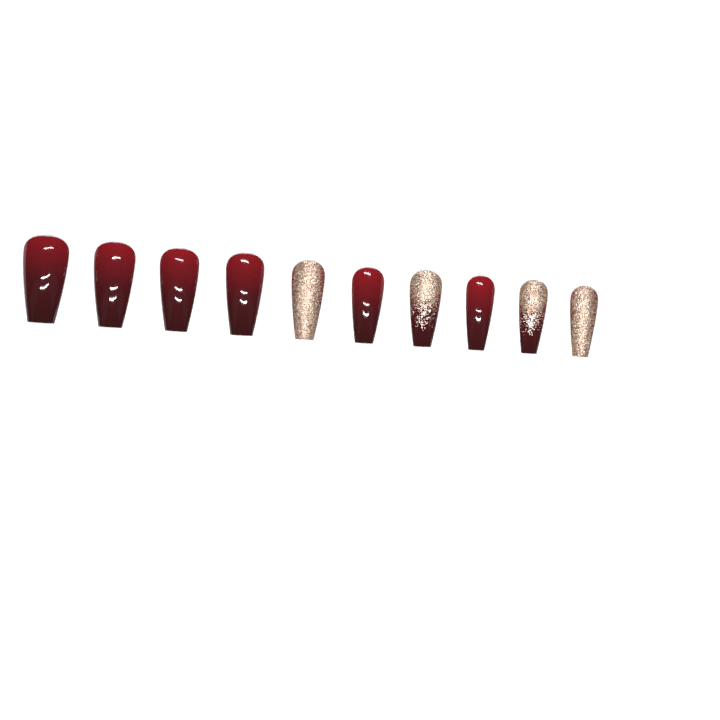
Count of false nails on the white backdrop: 10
